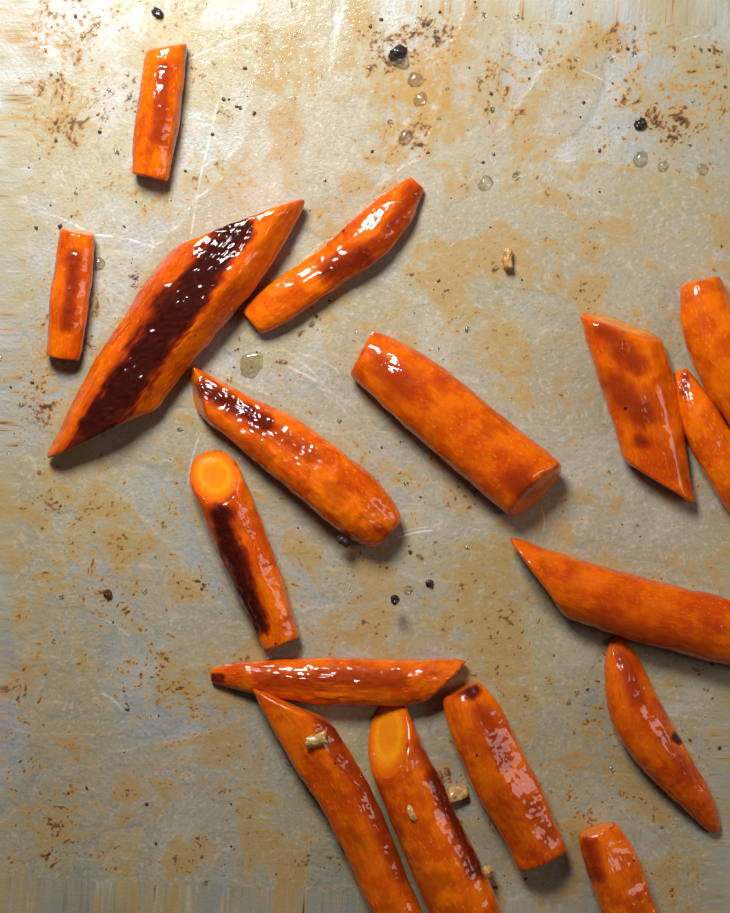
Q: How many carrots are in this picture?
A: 17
